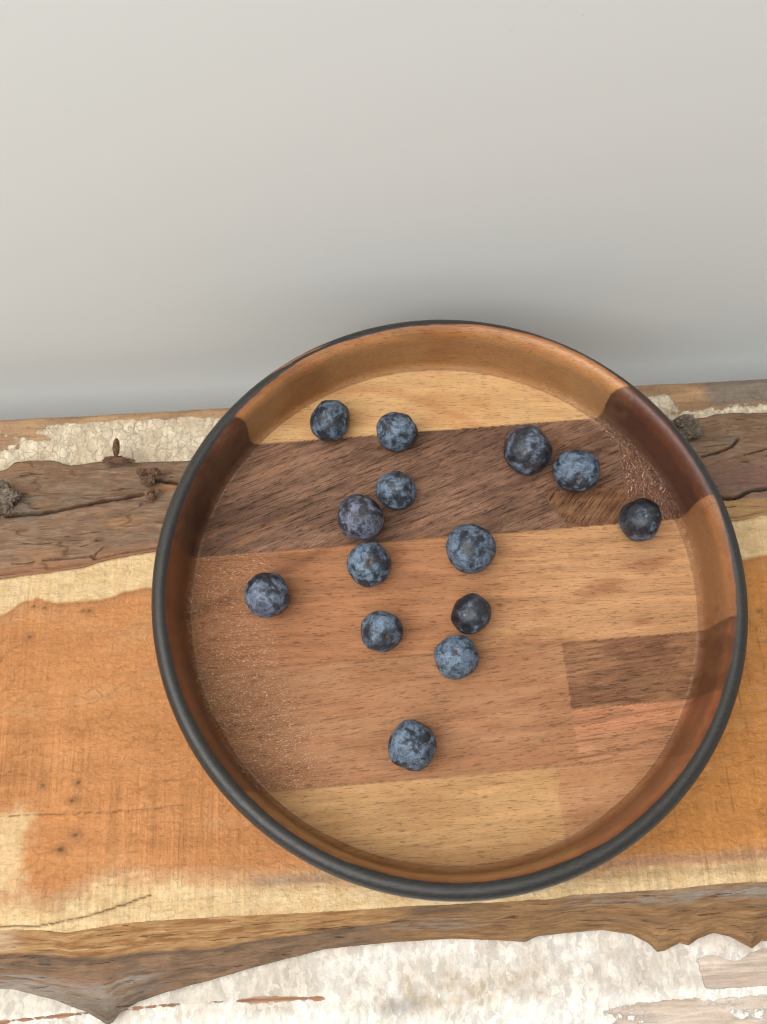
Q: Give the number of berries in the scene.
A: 14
